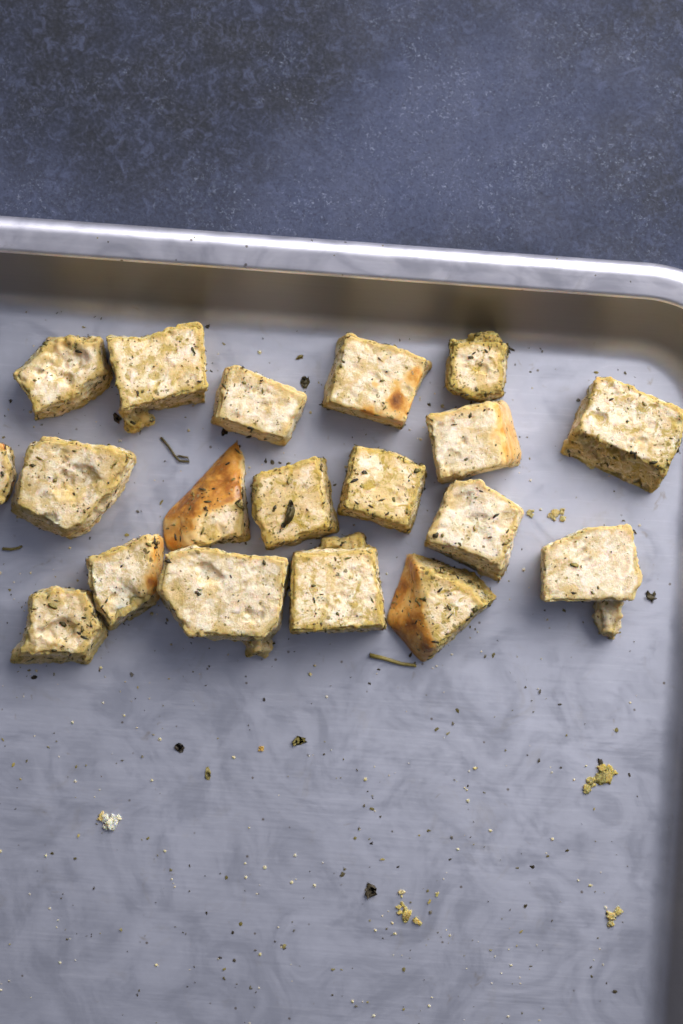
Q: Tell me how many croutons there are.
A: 19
